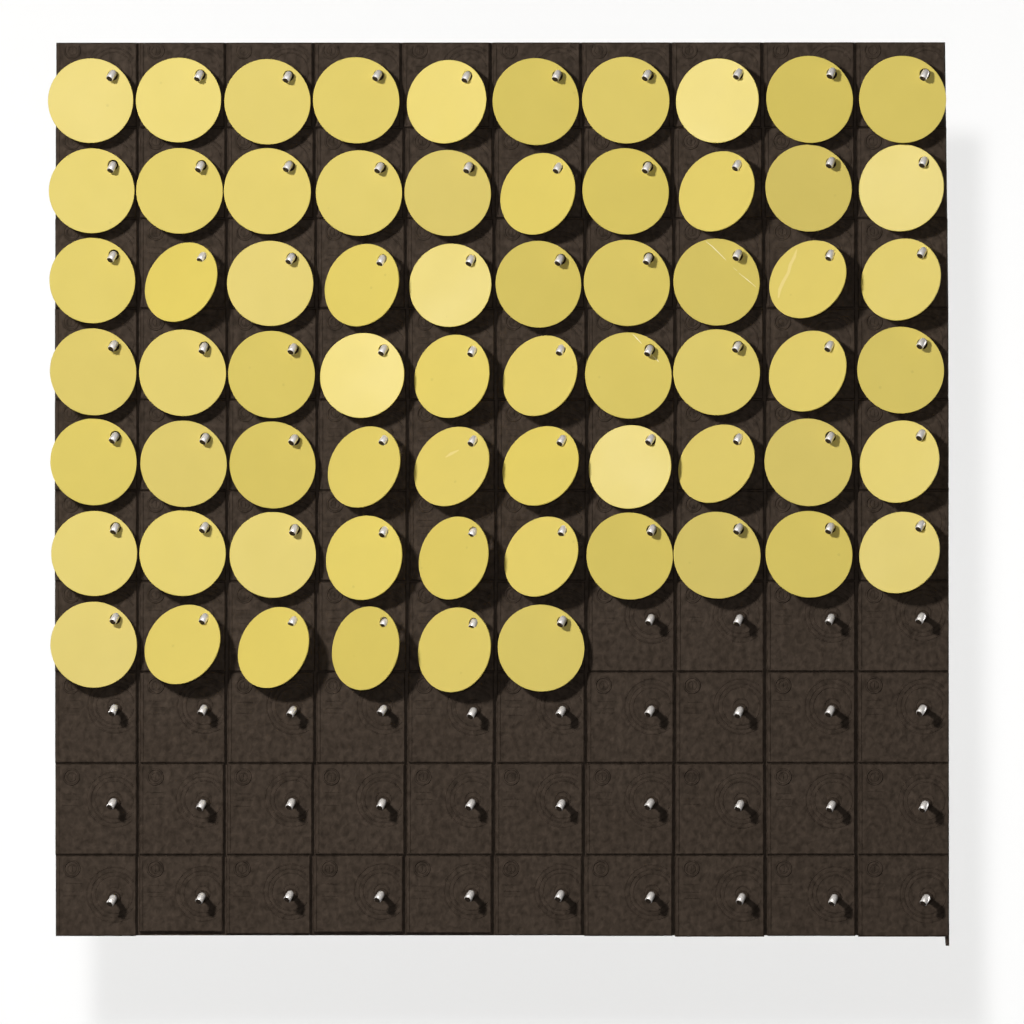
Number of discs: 66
